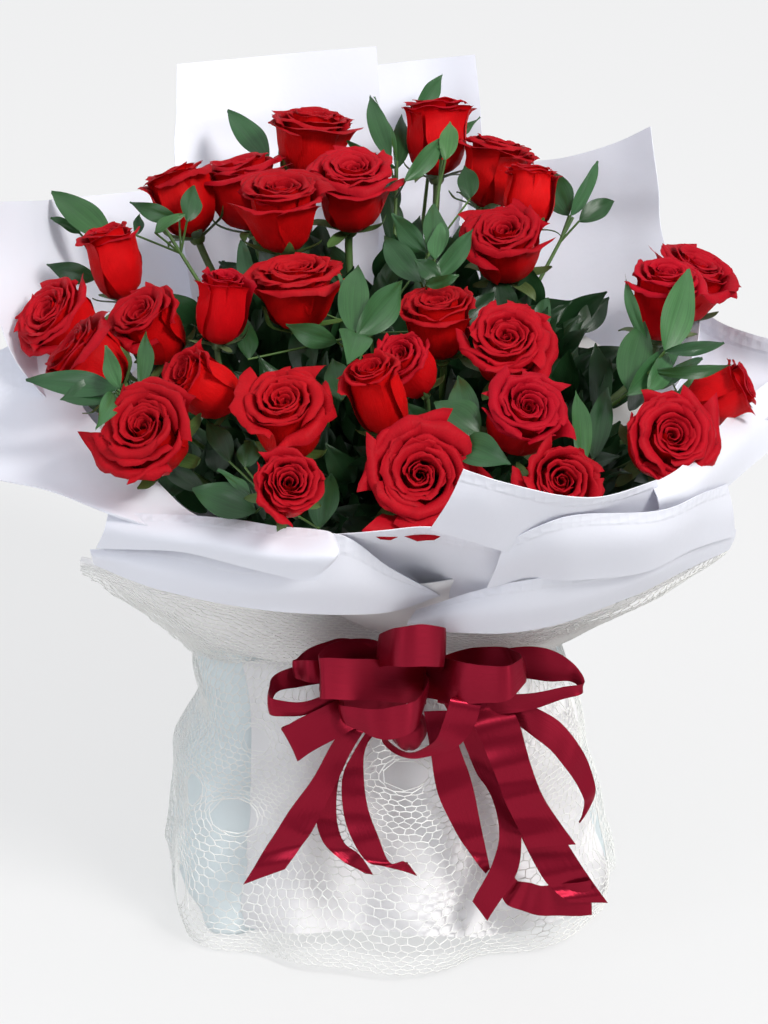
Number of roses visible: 30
